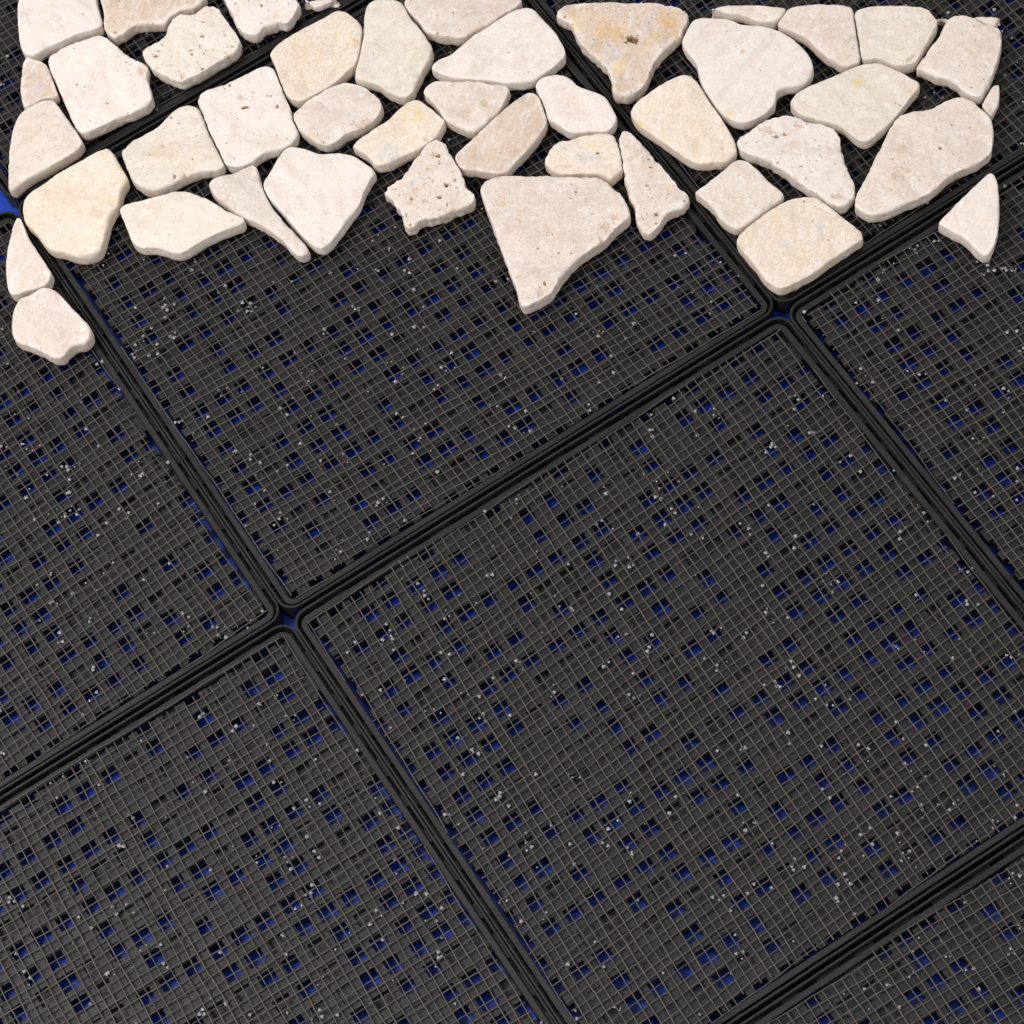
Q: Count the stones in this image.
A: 45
